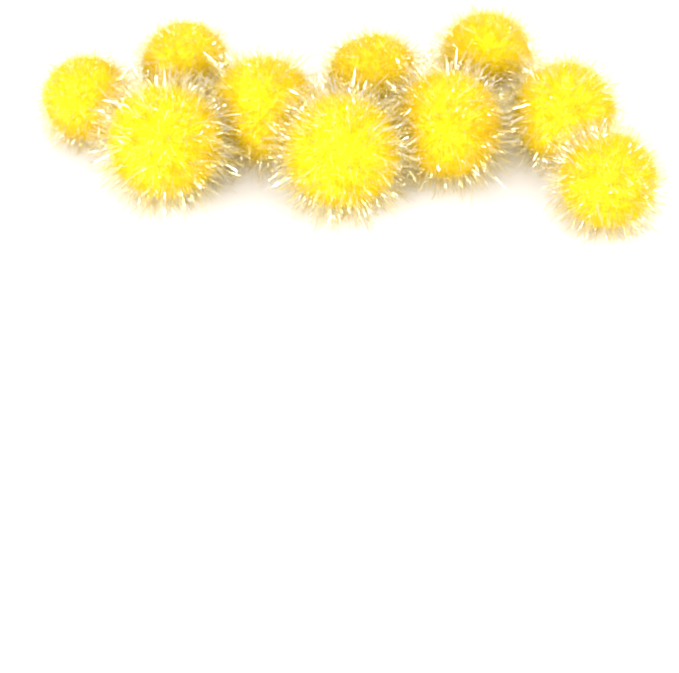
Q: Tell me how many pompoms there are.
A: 10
